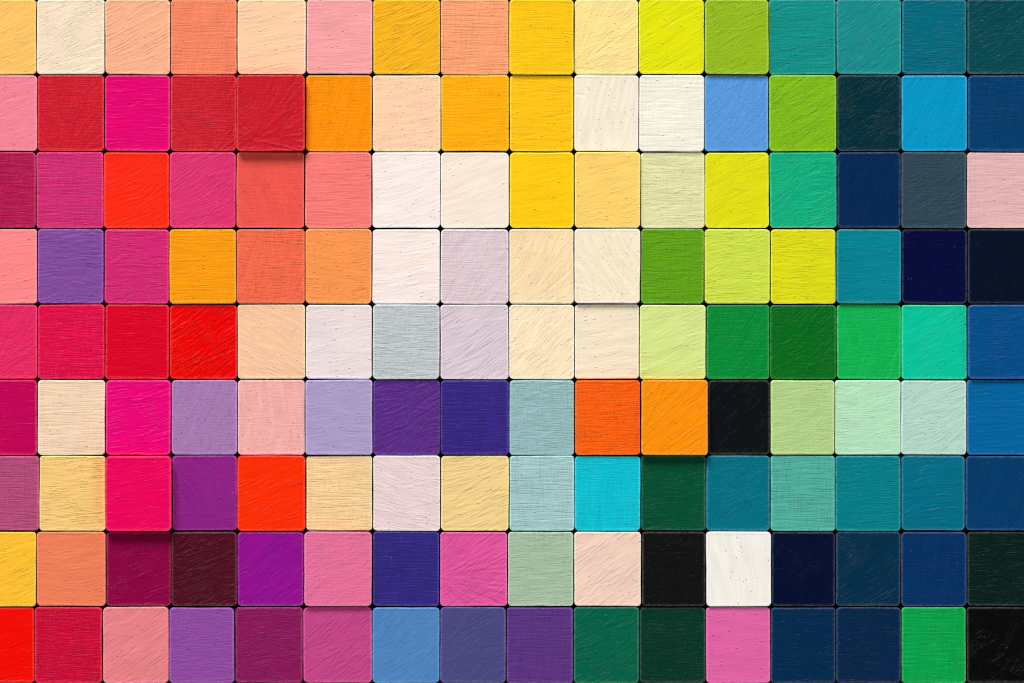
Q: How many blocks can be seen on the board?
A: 144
